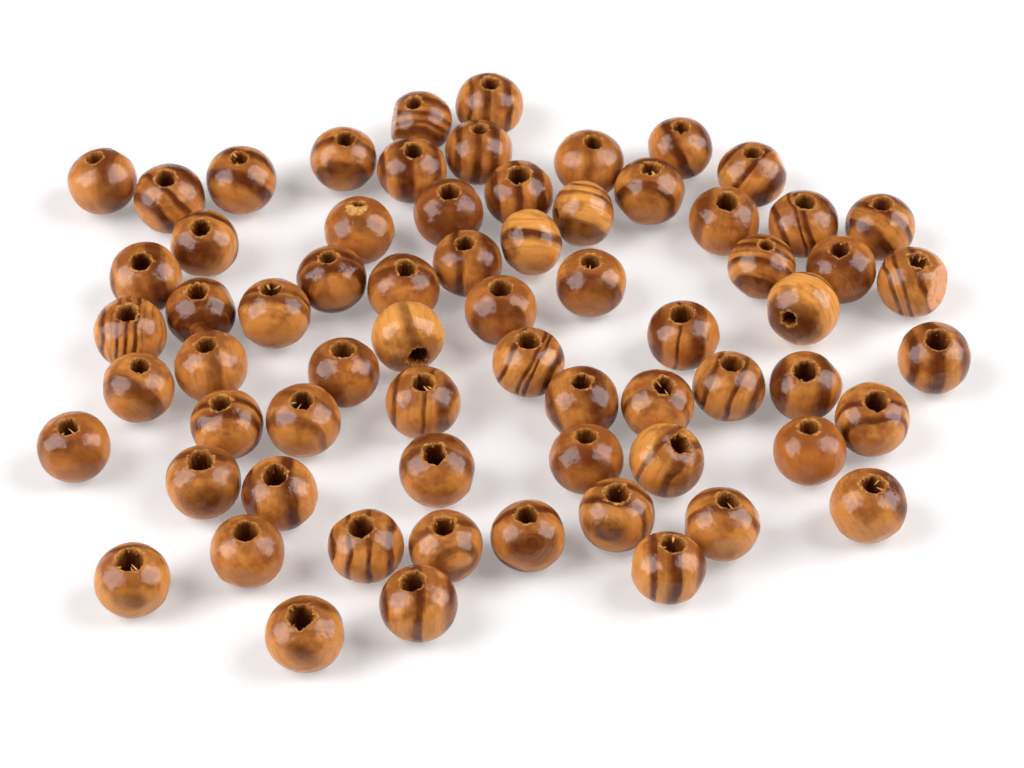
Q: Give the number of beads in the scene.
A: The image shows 67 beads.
